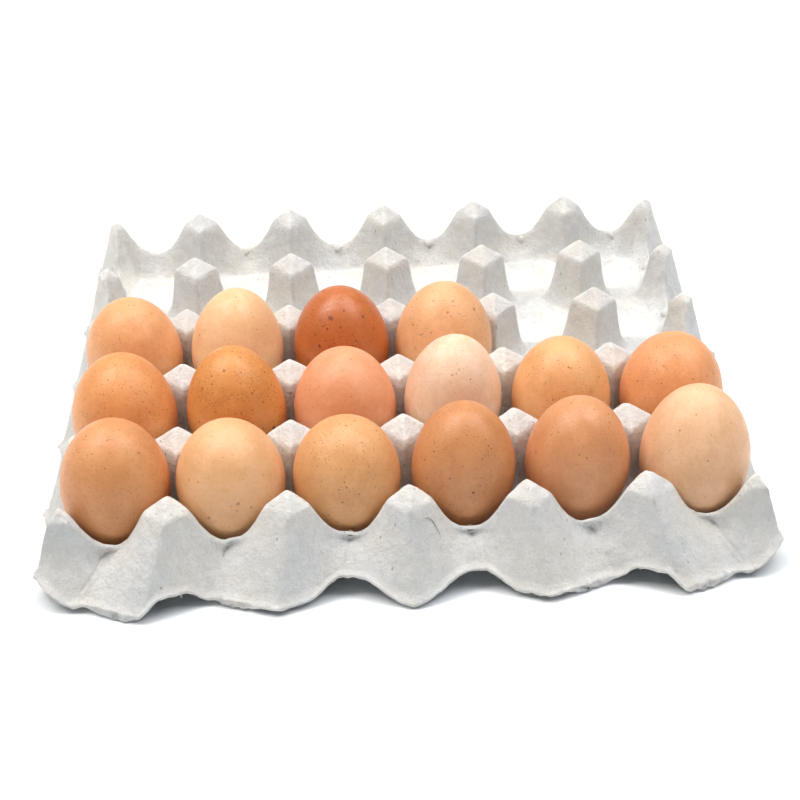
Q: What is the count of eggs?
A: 16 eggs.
